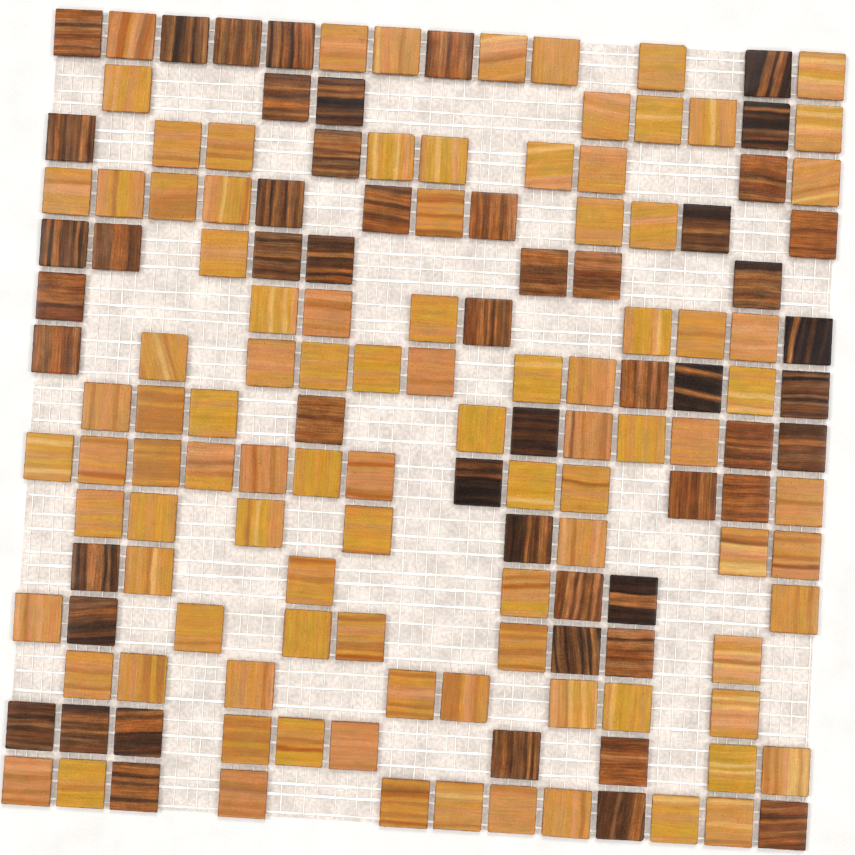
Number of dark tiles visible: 53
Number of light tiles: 97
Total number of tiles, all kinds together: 150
